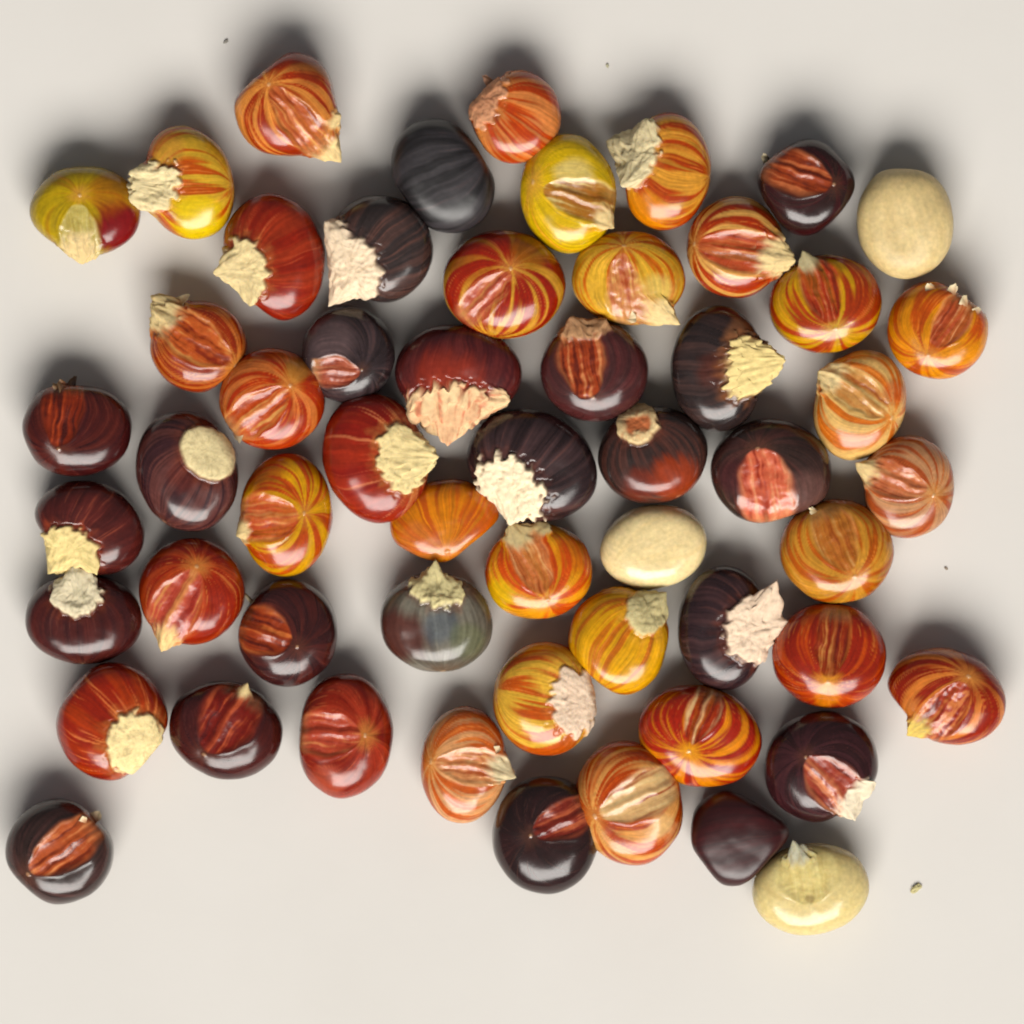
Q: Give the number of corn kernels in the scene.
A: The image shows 56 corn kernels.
